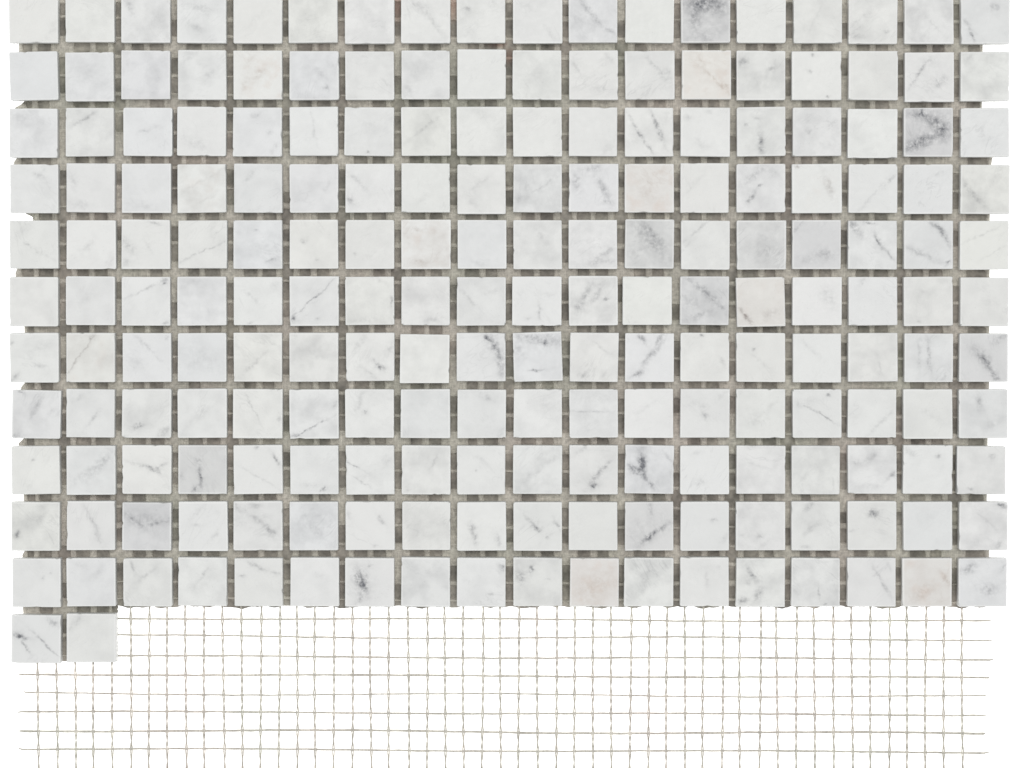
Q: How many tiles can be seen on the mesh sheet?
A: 200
